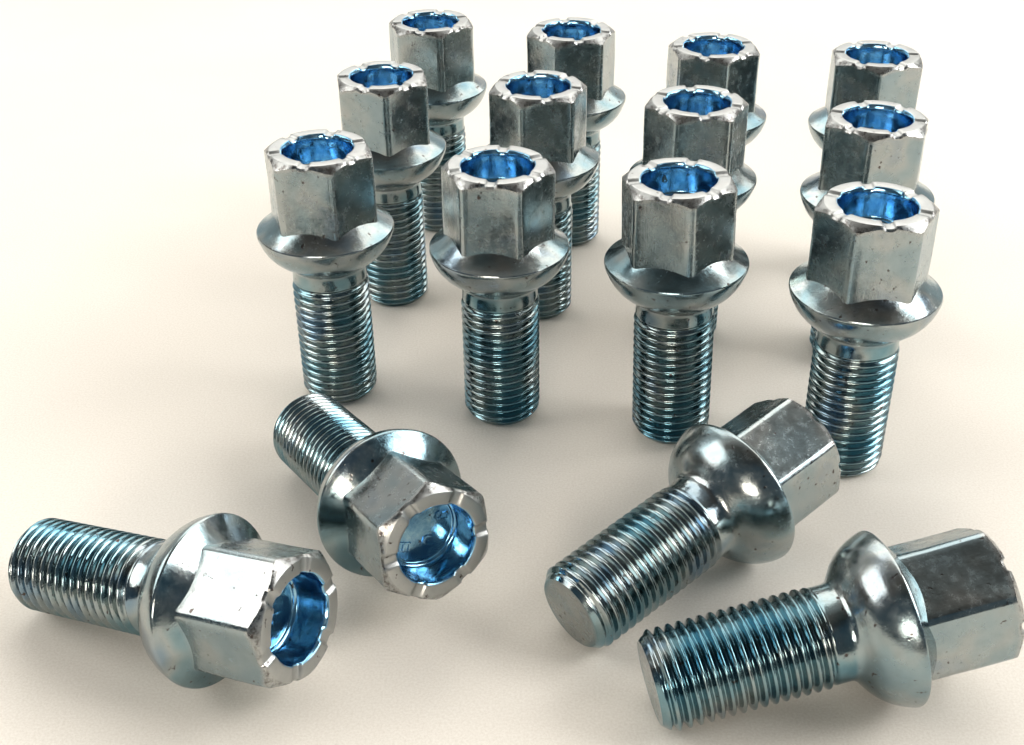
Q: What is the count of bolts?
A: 16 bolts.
